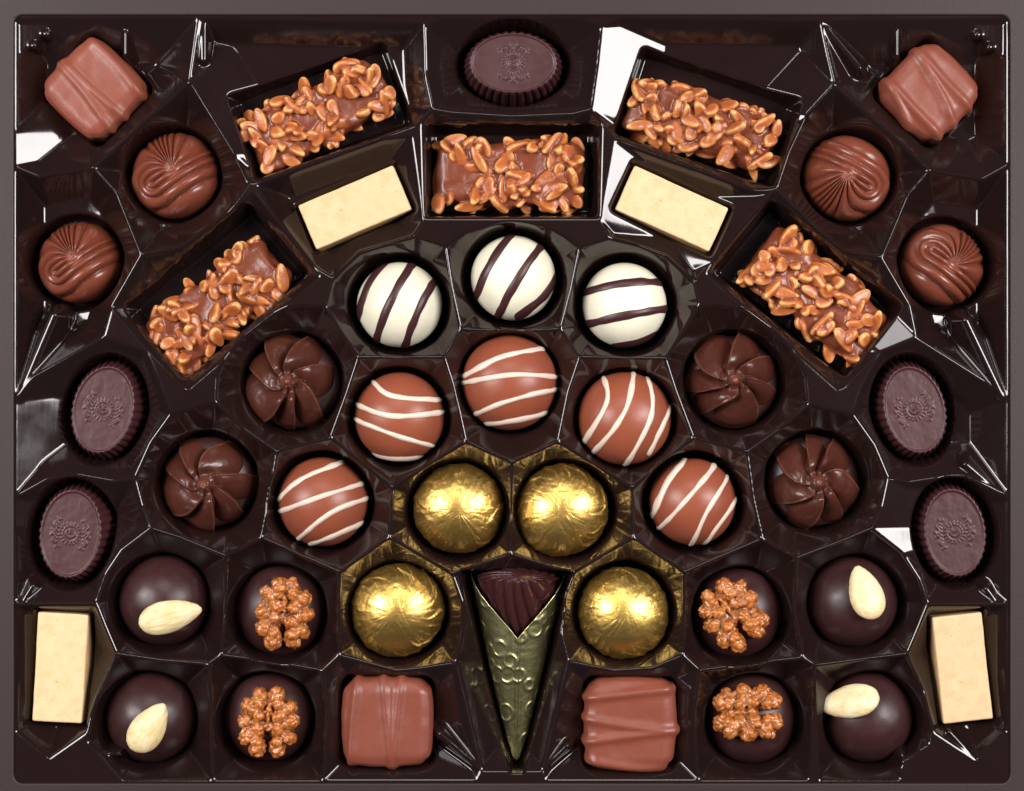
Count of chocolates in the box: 47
